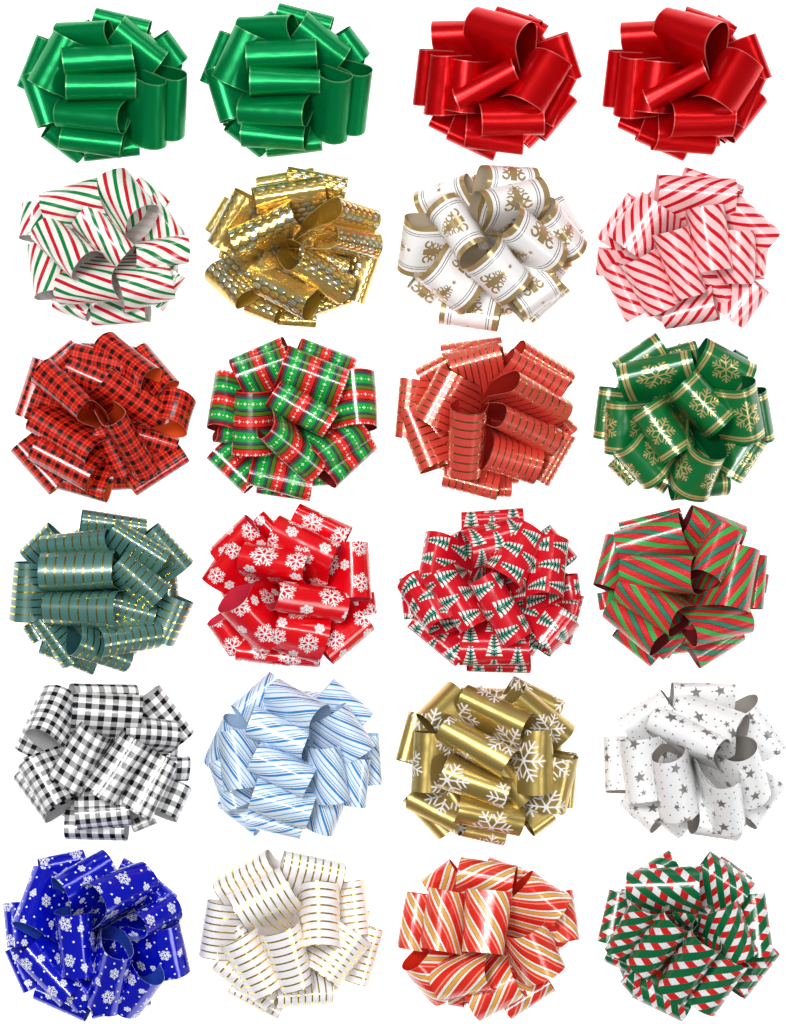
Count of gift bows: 24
